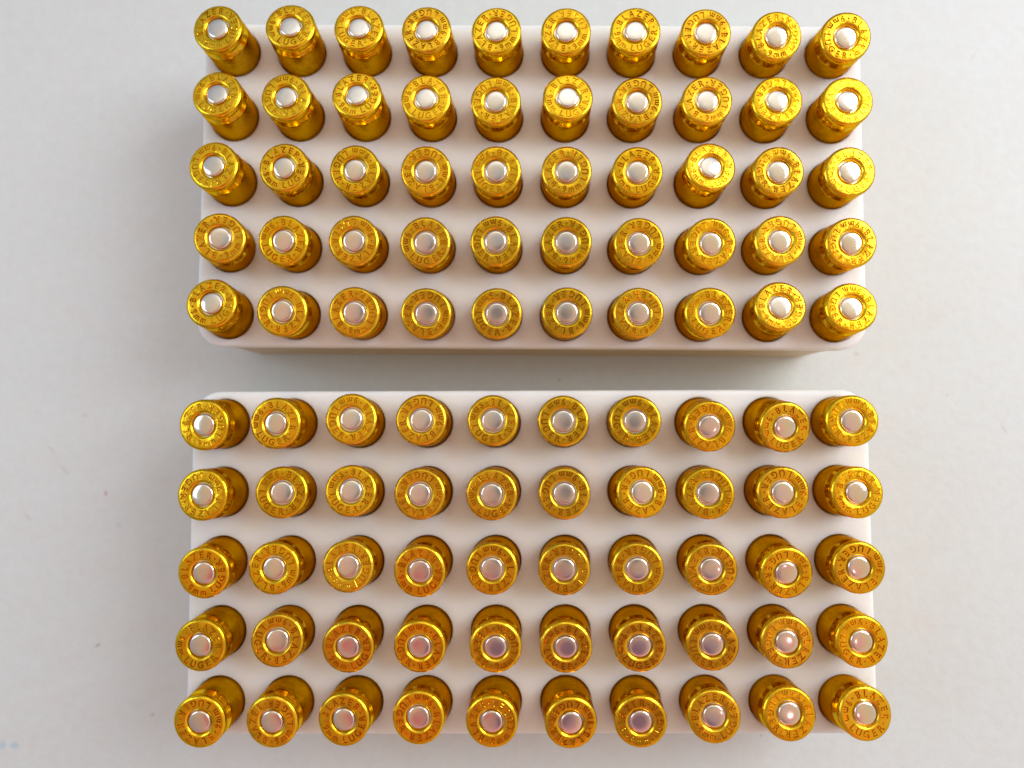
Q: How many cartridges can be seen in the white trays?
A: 100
